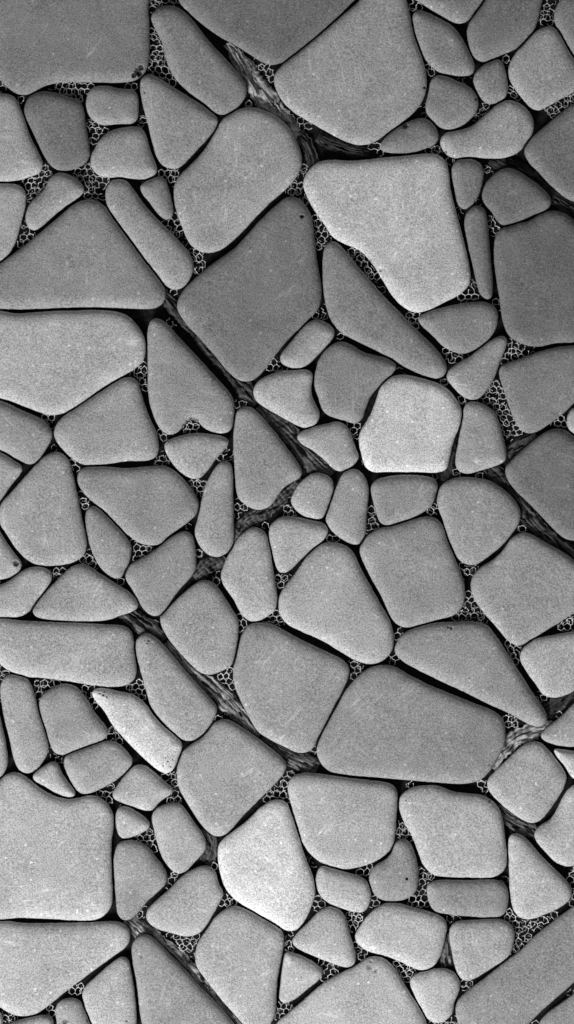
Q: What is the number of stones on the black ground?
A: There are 113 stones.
